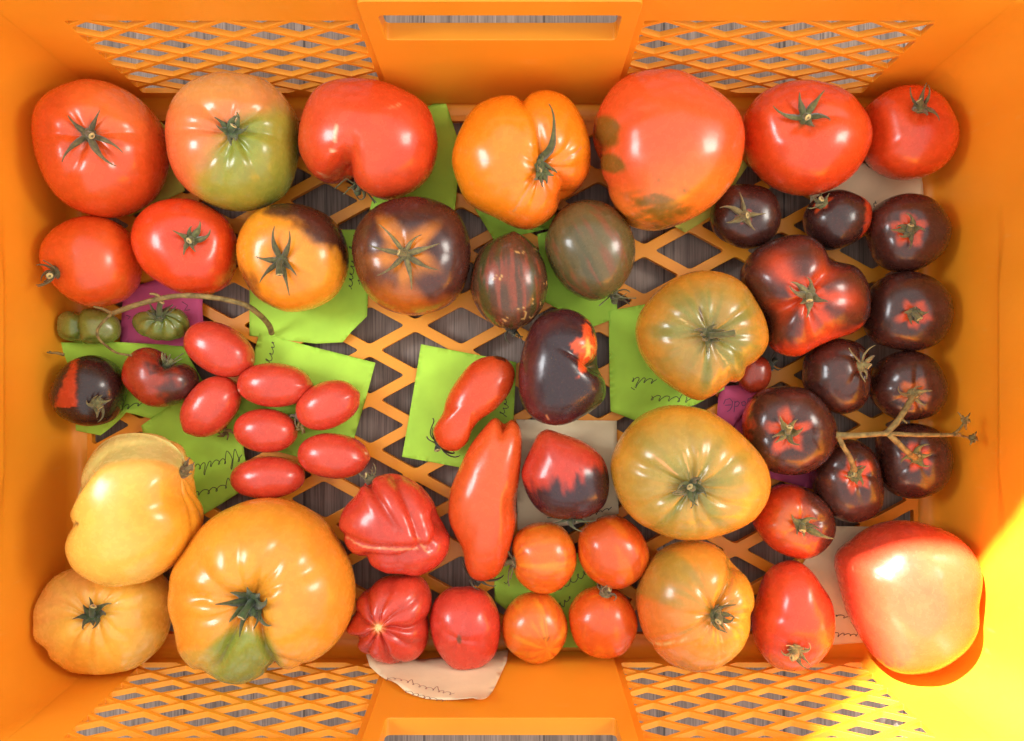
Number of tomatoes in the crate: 55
